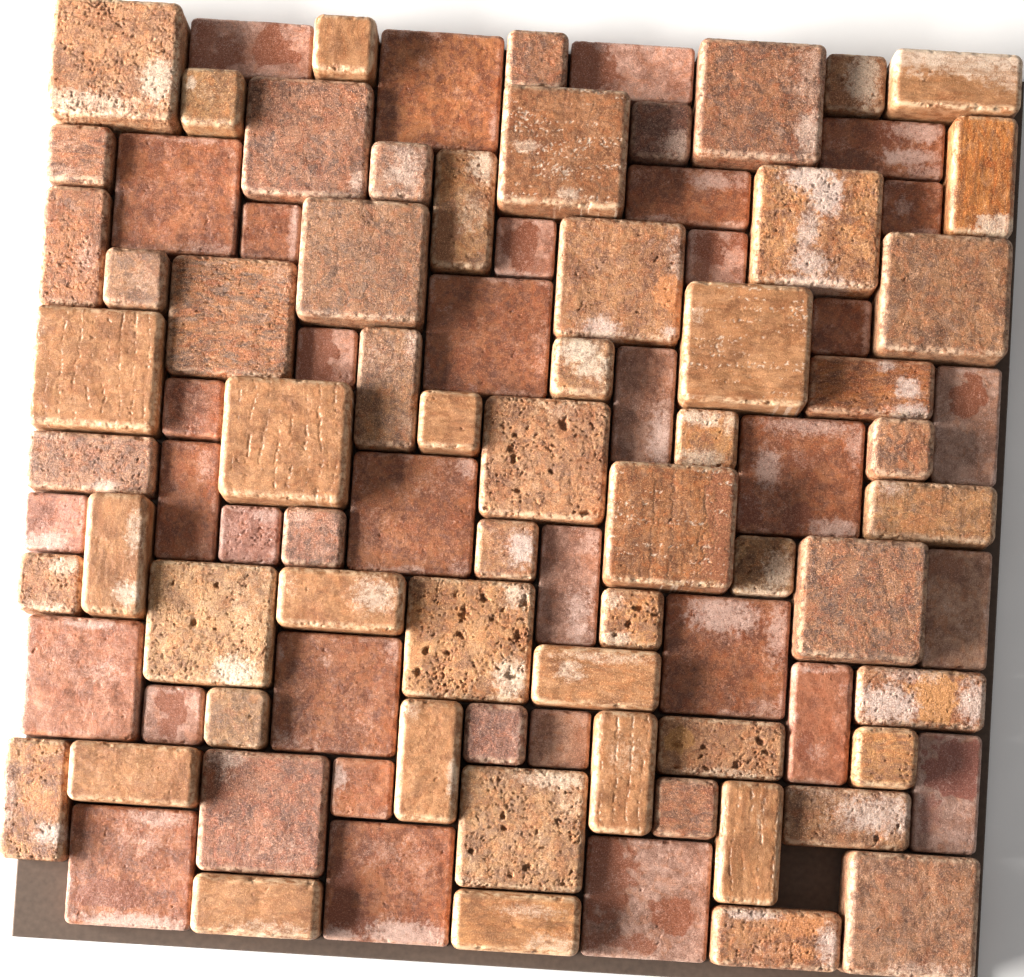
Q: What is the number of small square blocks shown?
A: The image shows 33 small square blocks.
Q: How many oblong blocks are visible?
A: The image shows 33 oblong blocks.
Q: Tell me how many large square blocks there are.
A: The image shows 31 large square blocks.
